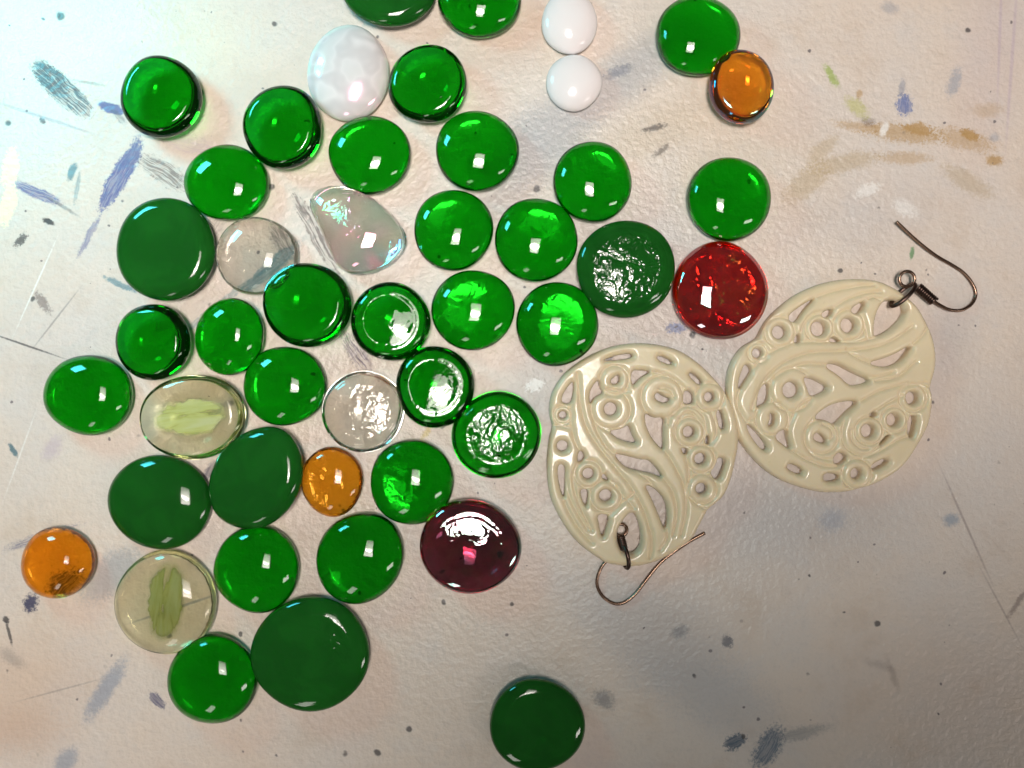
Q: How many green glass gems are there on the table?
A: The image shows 33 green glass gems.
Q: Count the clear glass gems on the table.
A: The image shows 5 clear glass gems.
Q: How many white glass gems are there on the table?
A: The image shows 3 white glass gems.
